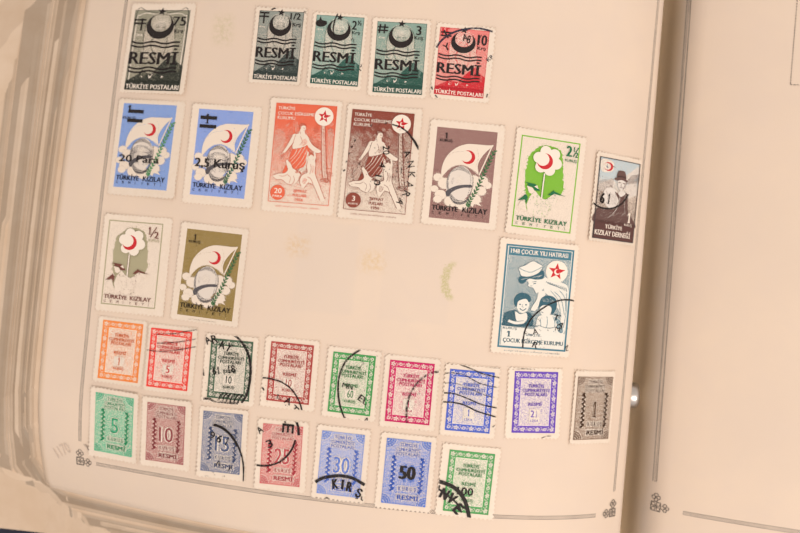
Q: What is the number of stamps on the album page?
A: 31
